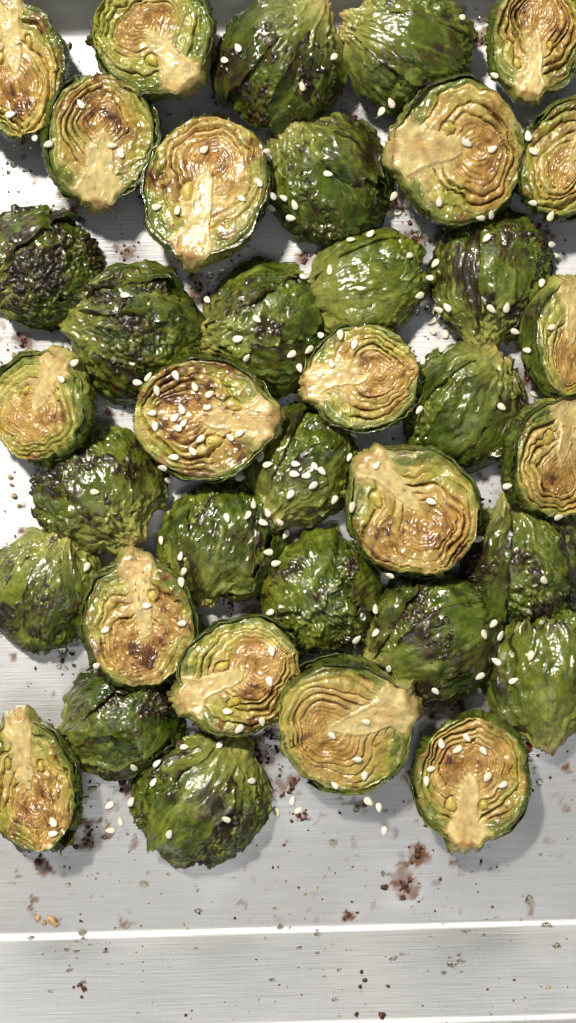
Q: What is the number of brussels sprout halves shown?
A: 37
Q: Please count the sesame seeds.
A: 200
